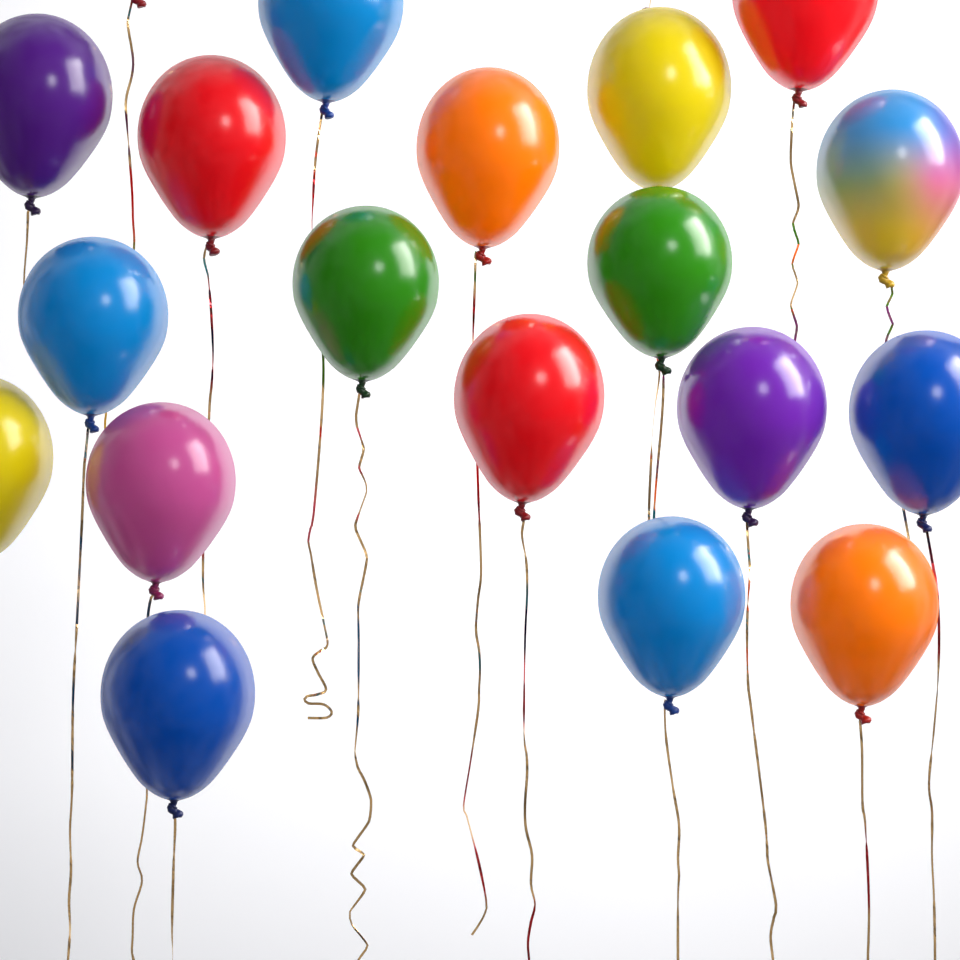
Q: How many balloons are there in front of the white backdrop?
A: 18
